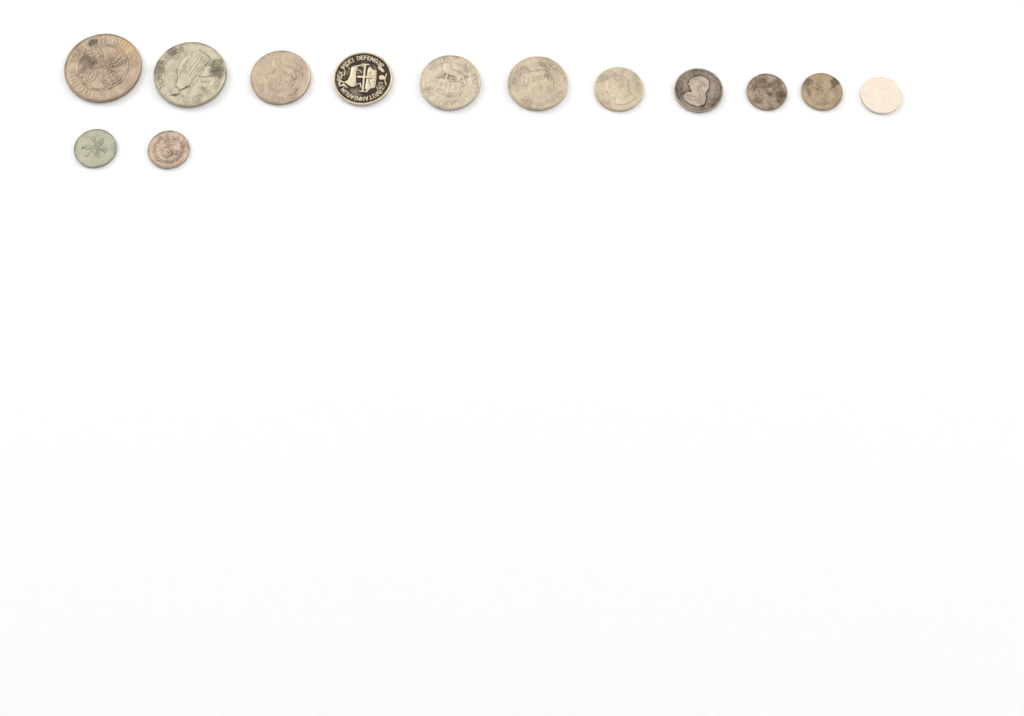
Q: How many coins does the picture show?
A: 13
